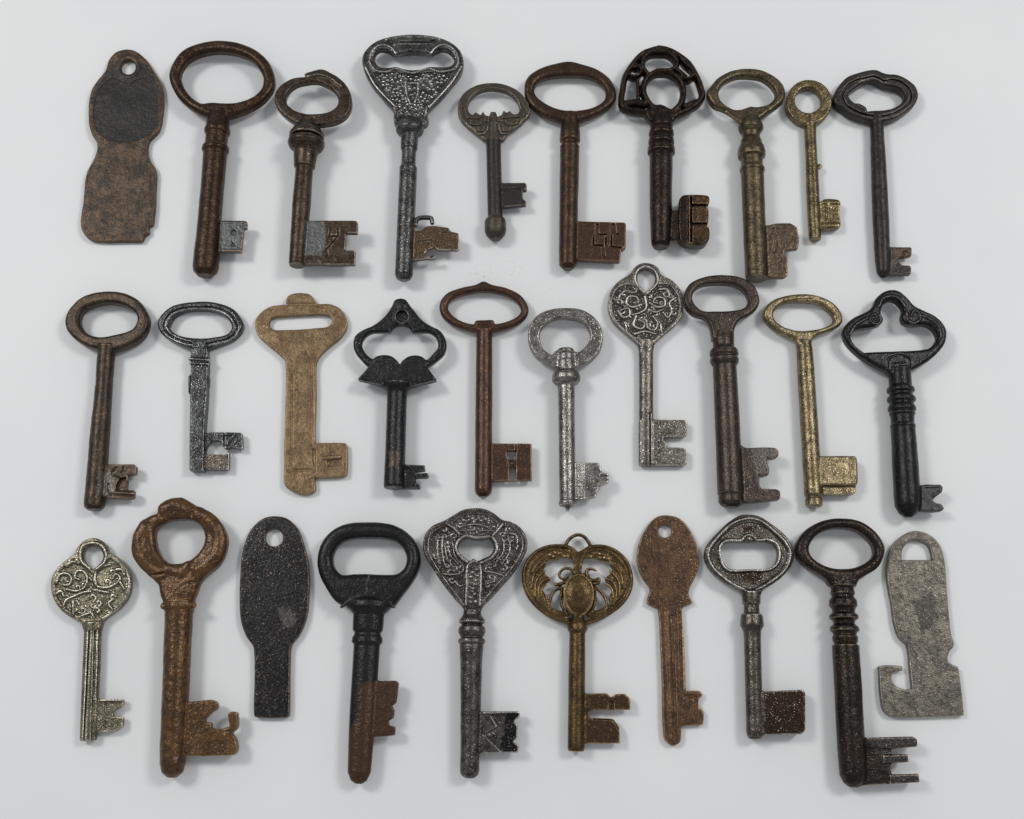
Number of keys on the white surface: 30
